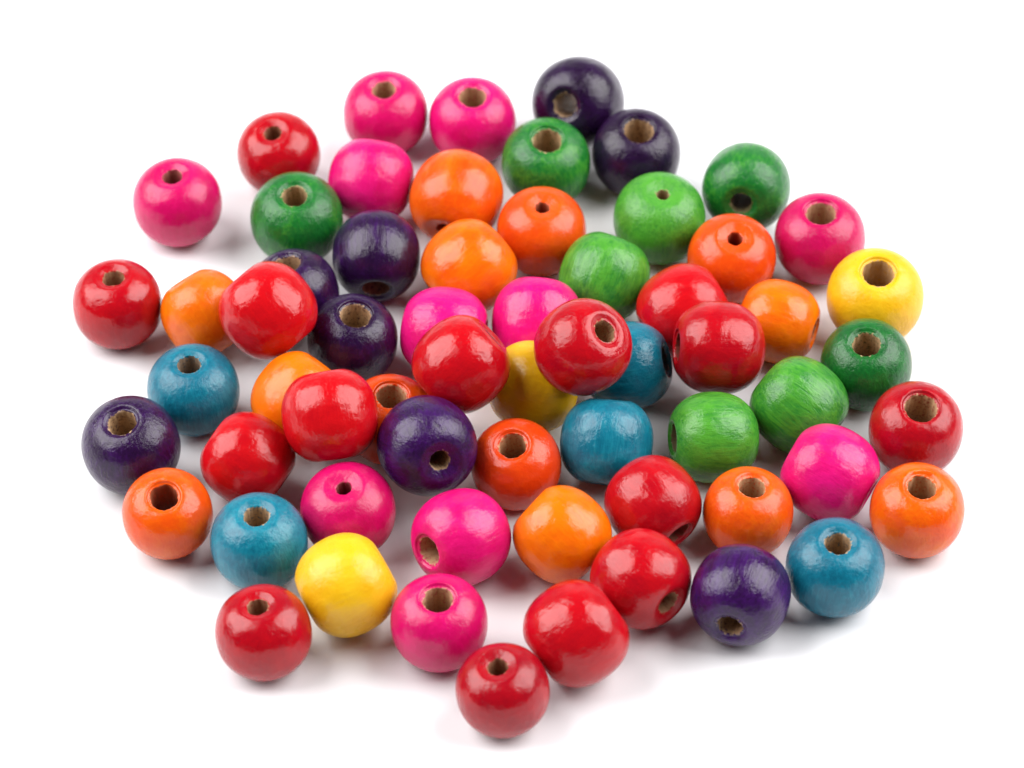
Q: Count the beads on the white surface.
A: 63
